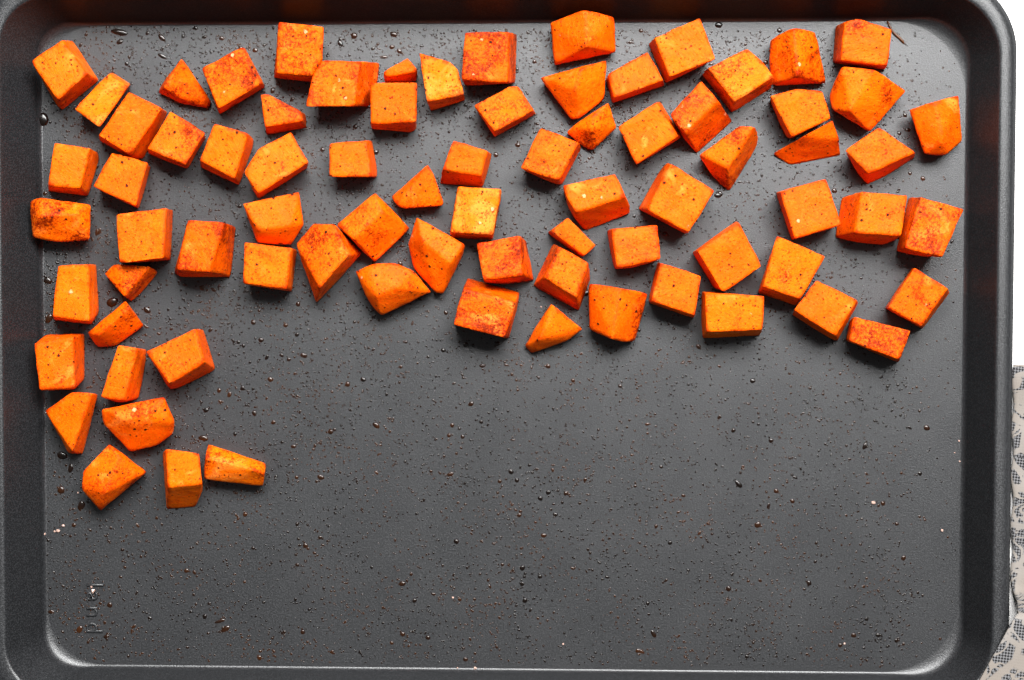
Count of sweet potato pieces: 78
